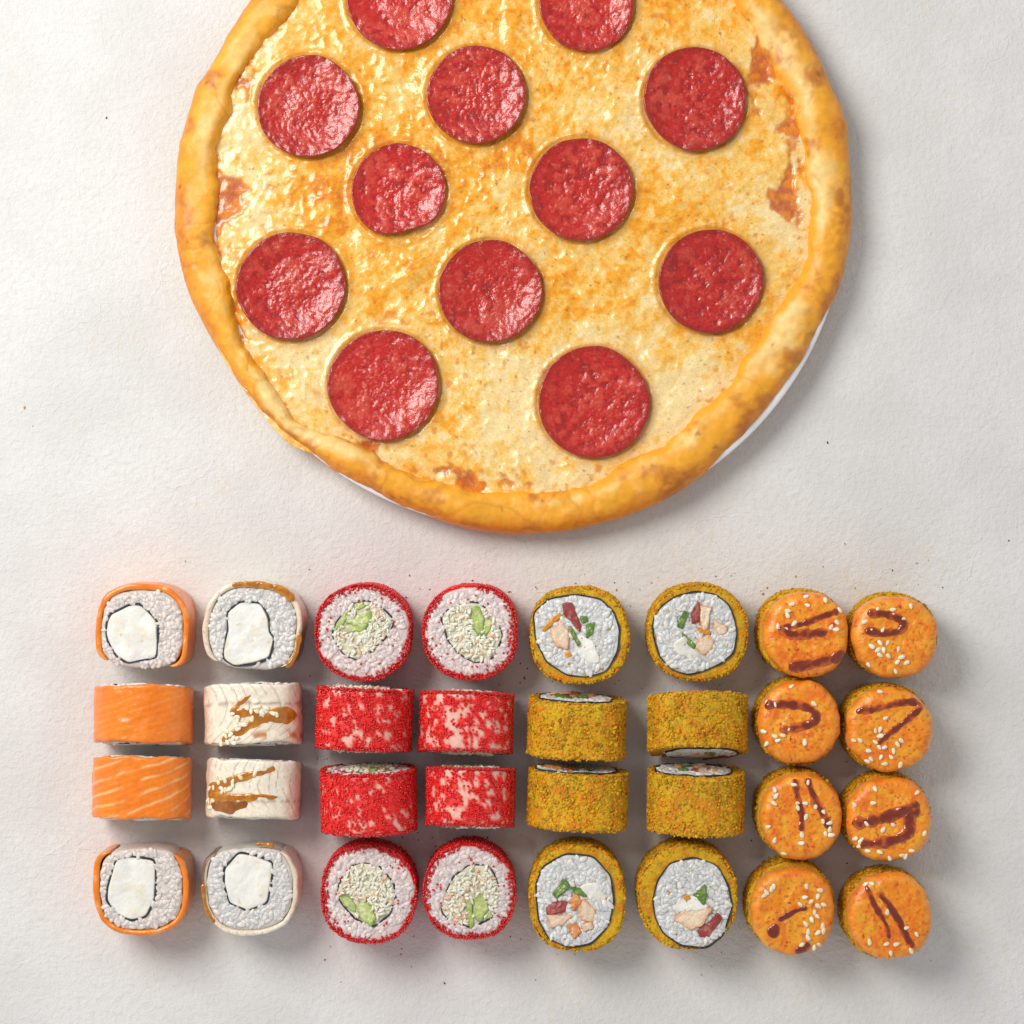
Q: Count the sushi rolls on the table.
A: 32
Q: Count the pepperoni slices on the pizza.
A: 12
